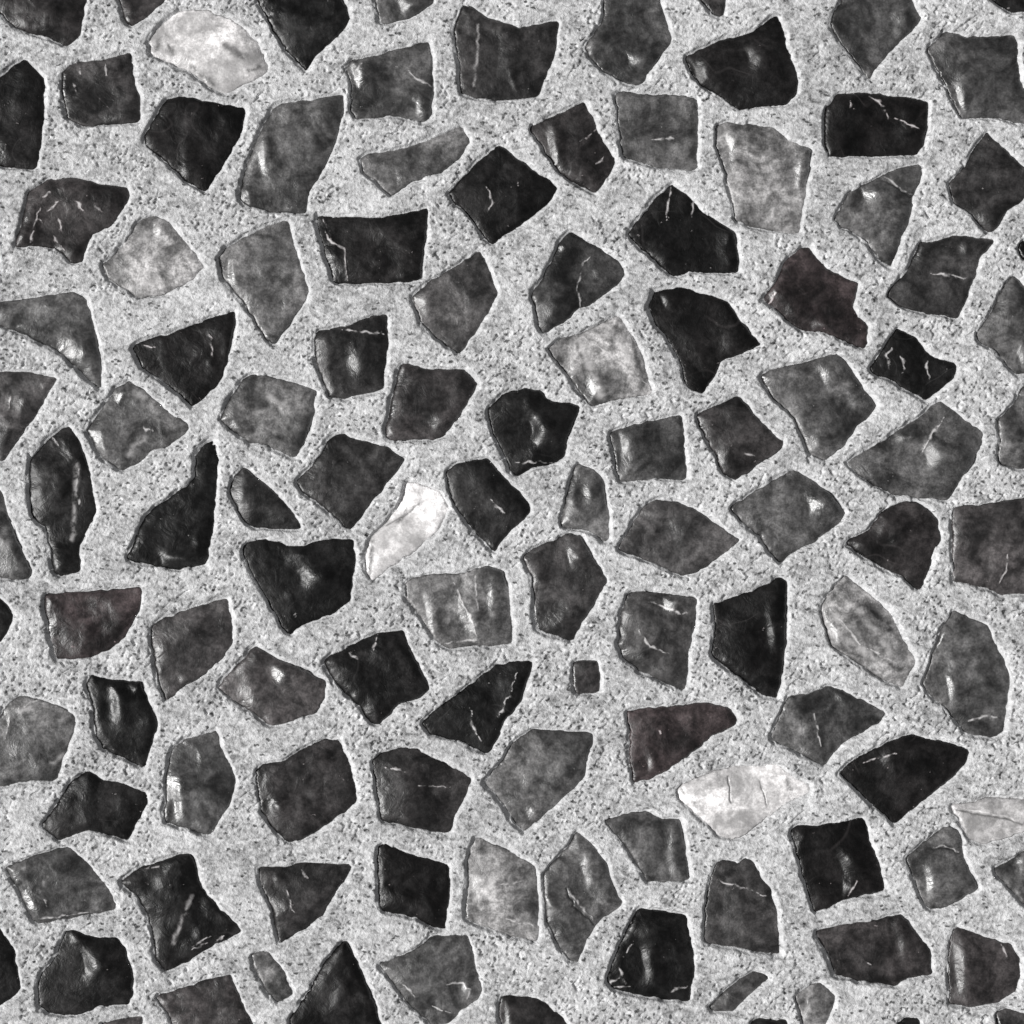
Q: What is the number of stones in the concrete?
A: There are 117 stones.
